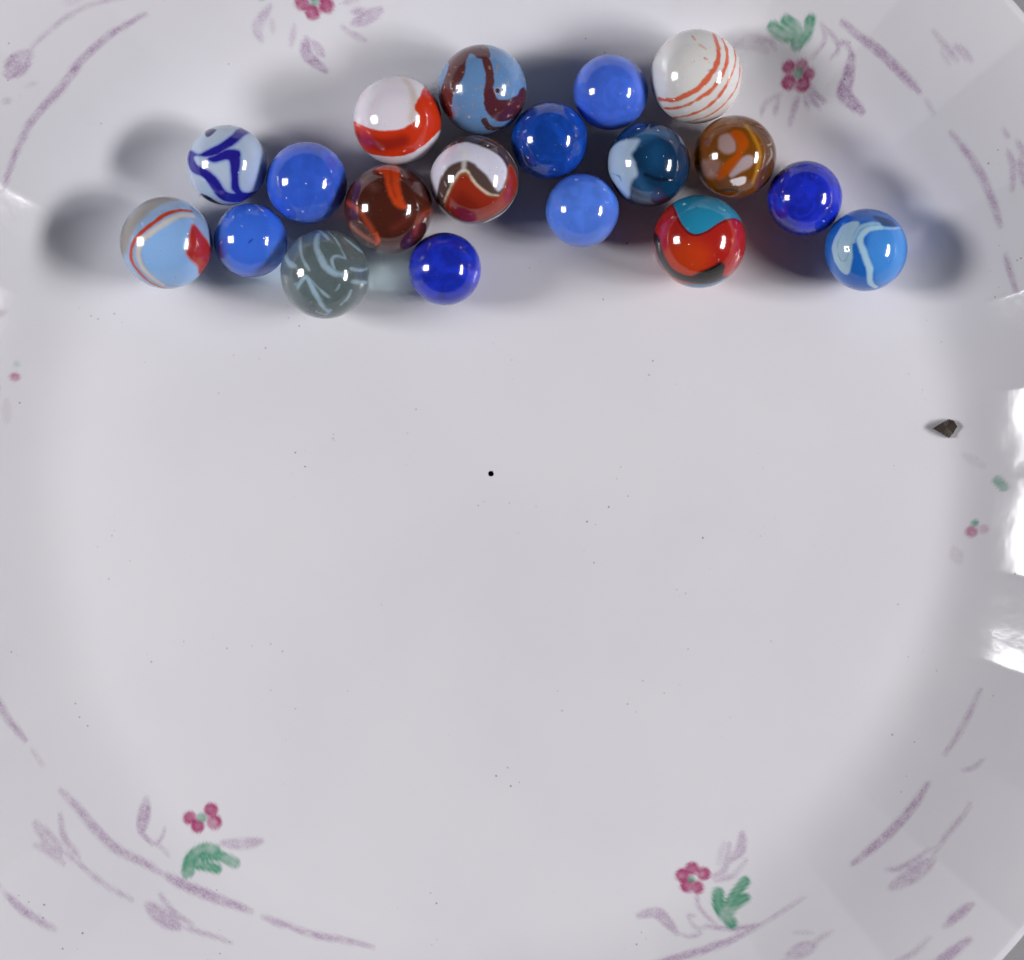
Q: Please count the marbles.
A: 19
